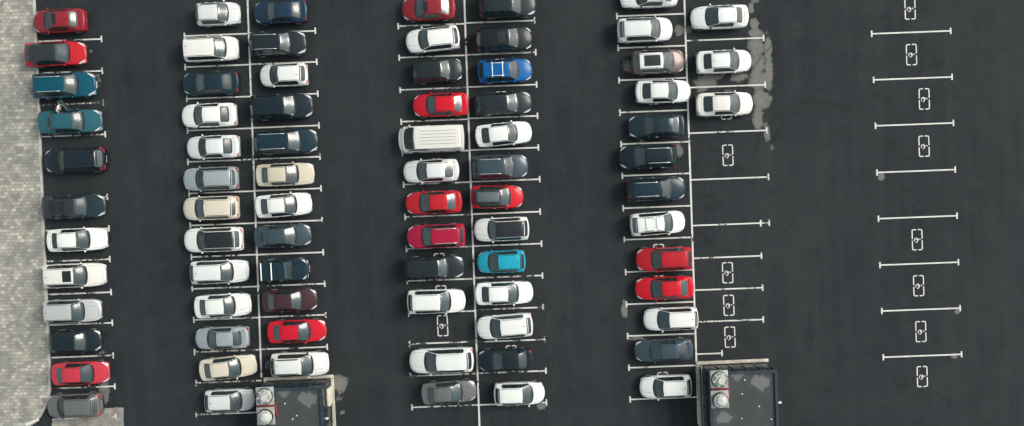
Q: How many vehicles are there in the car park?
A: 78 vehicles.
